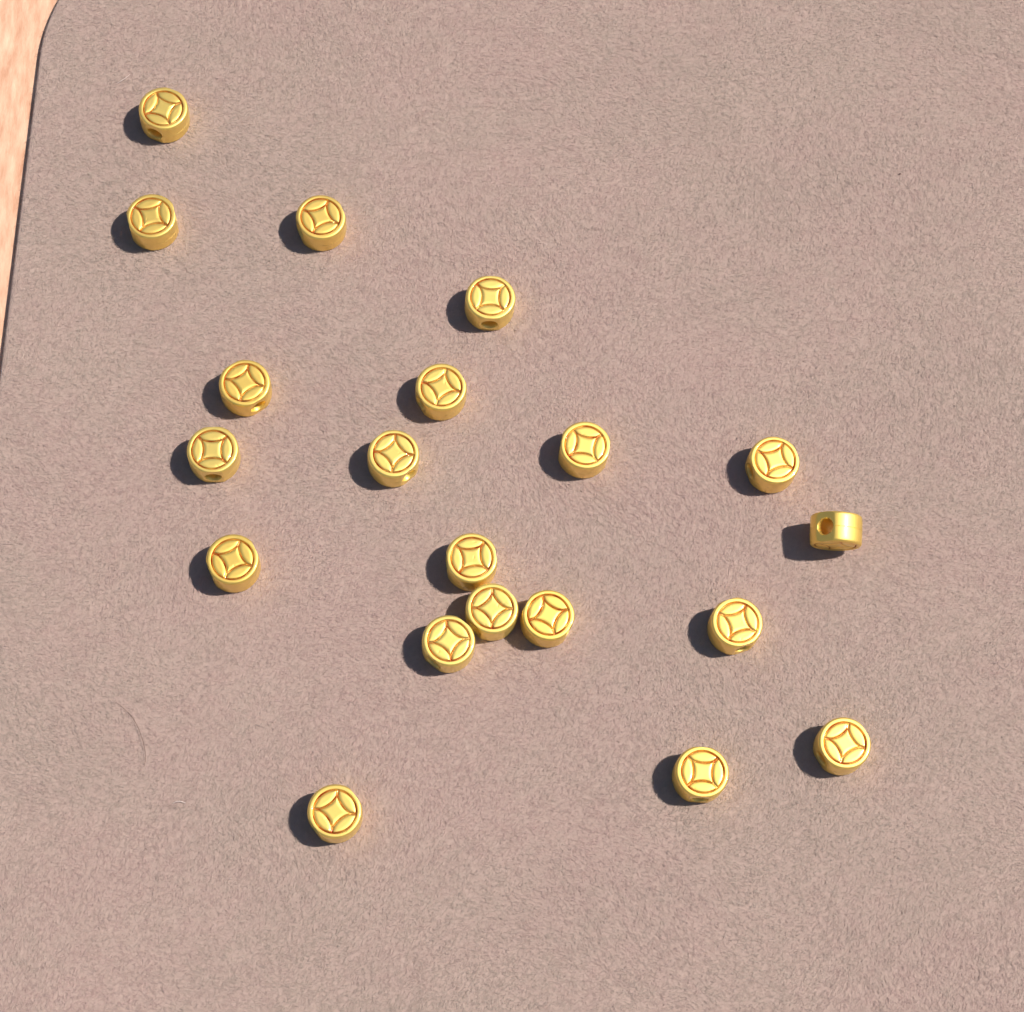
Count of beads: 20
